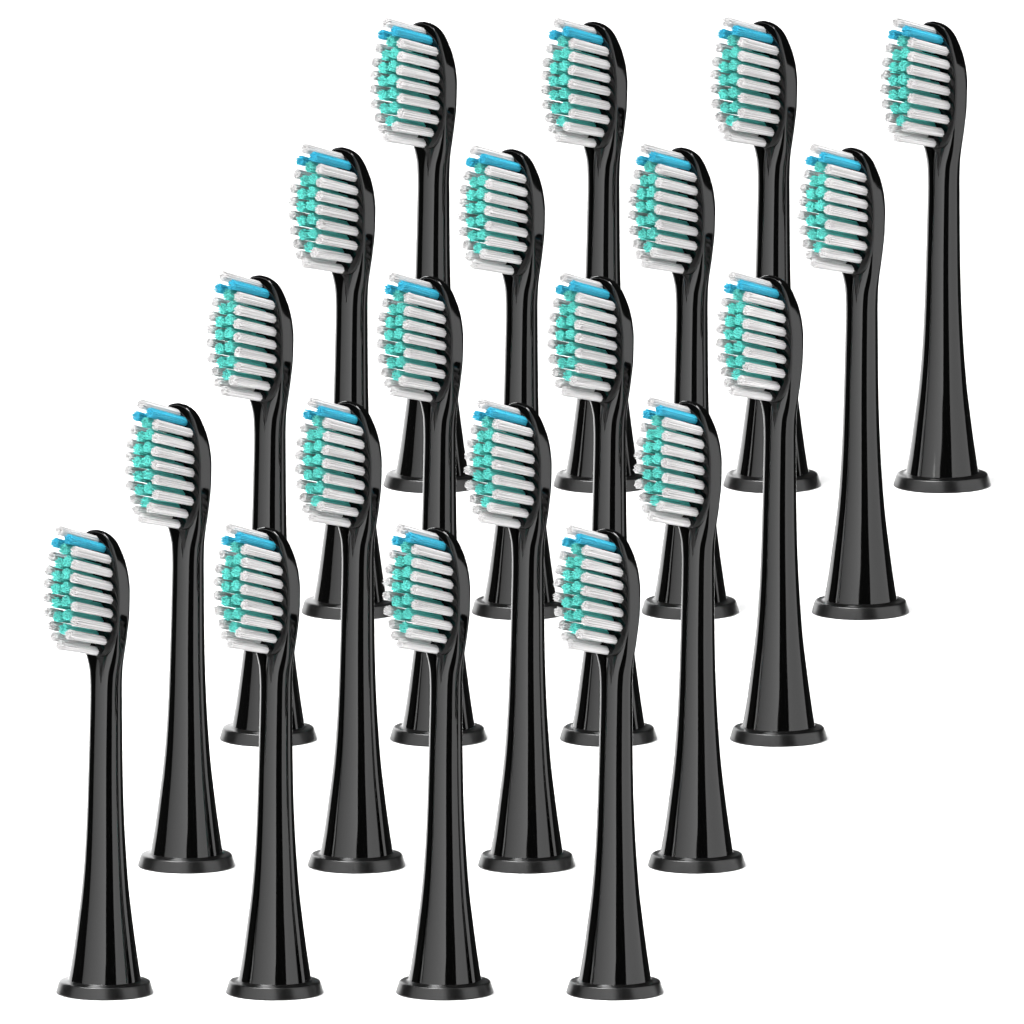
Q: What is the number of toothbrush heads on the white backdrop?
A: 20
